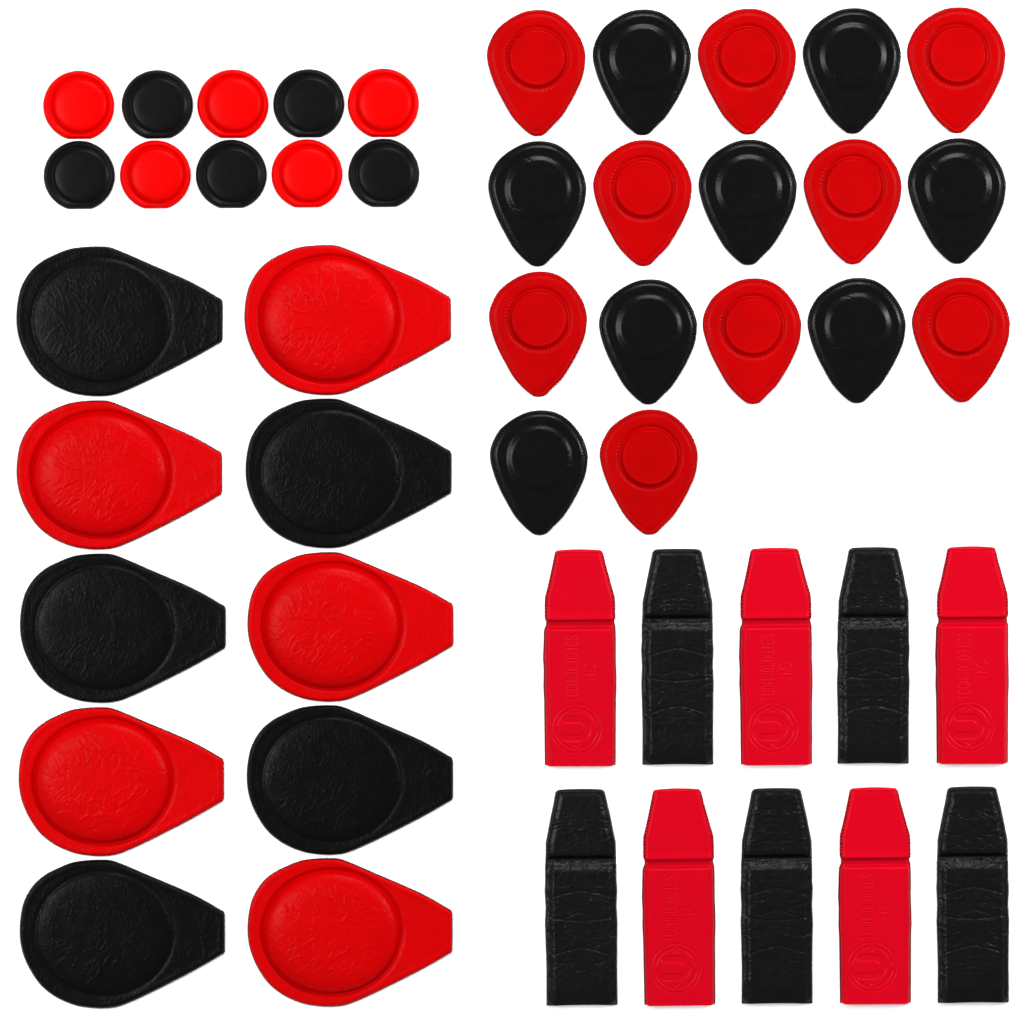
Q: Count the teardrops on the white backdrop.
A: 17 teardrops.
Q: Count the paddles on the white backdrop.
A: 10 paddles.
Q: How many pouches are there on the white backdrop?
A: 10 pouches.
